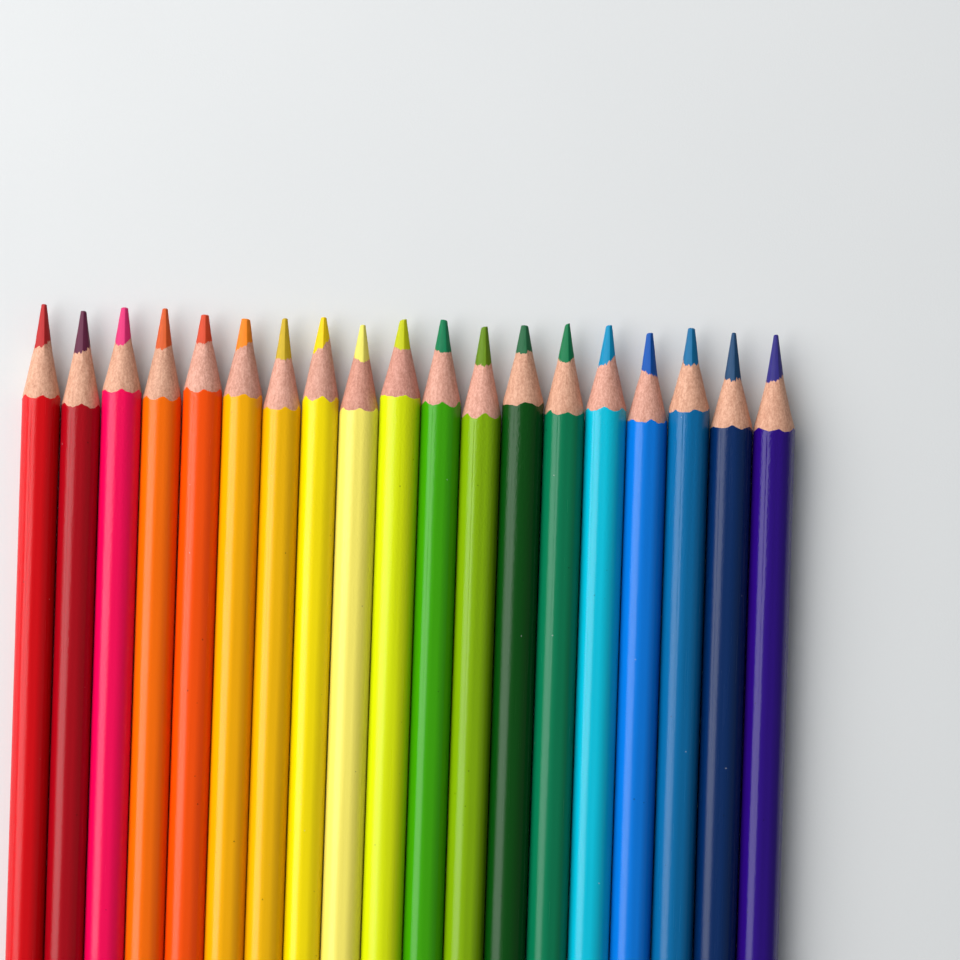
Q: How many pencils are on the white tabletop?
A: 19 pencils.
